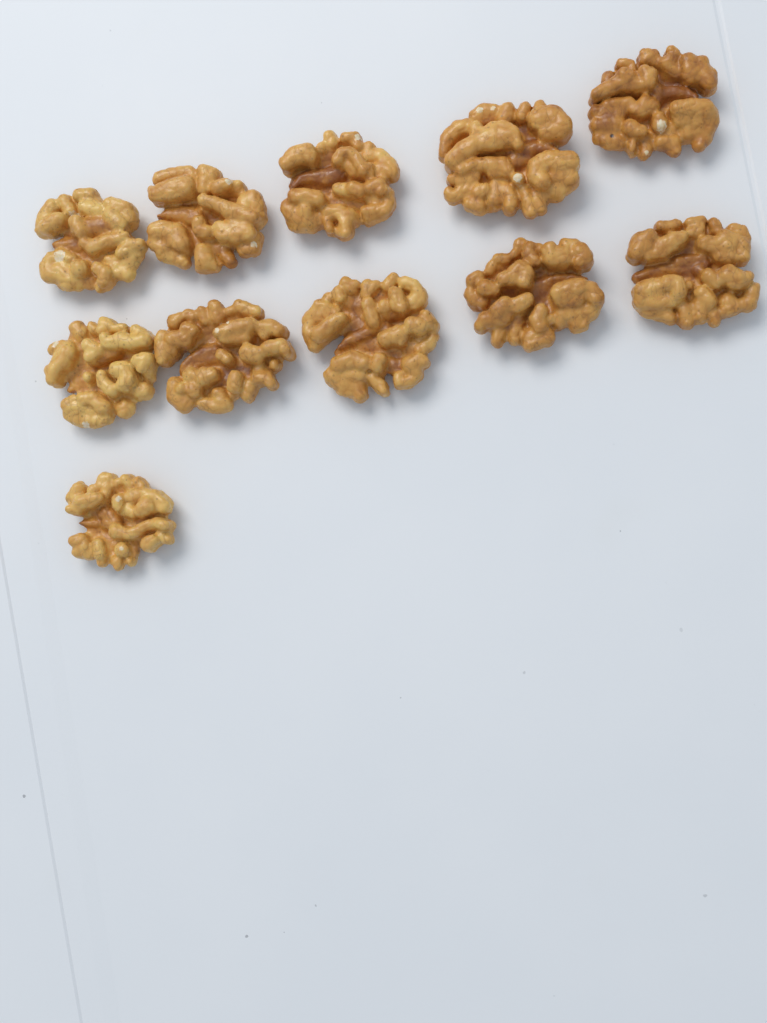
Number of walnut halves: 11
